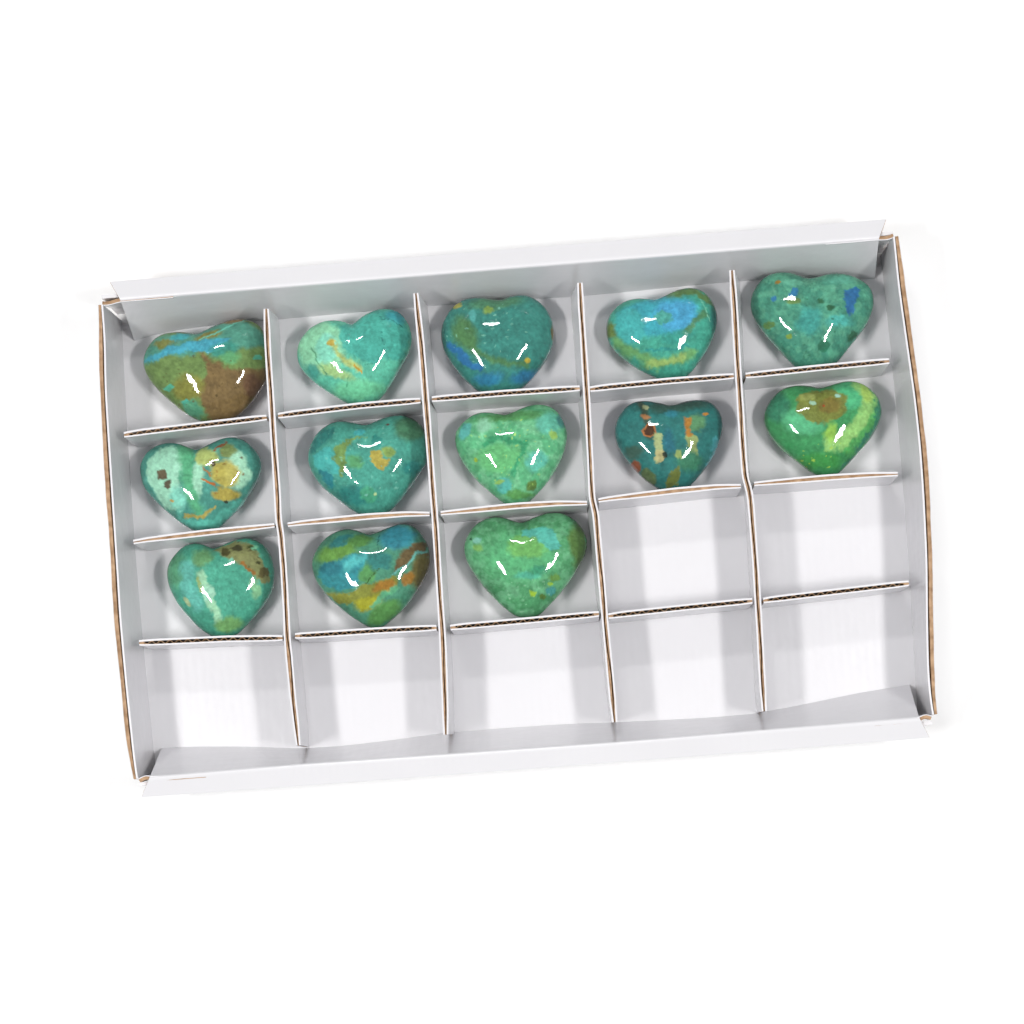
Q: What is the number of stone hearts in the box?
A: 13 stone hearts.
